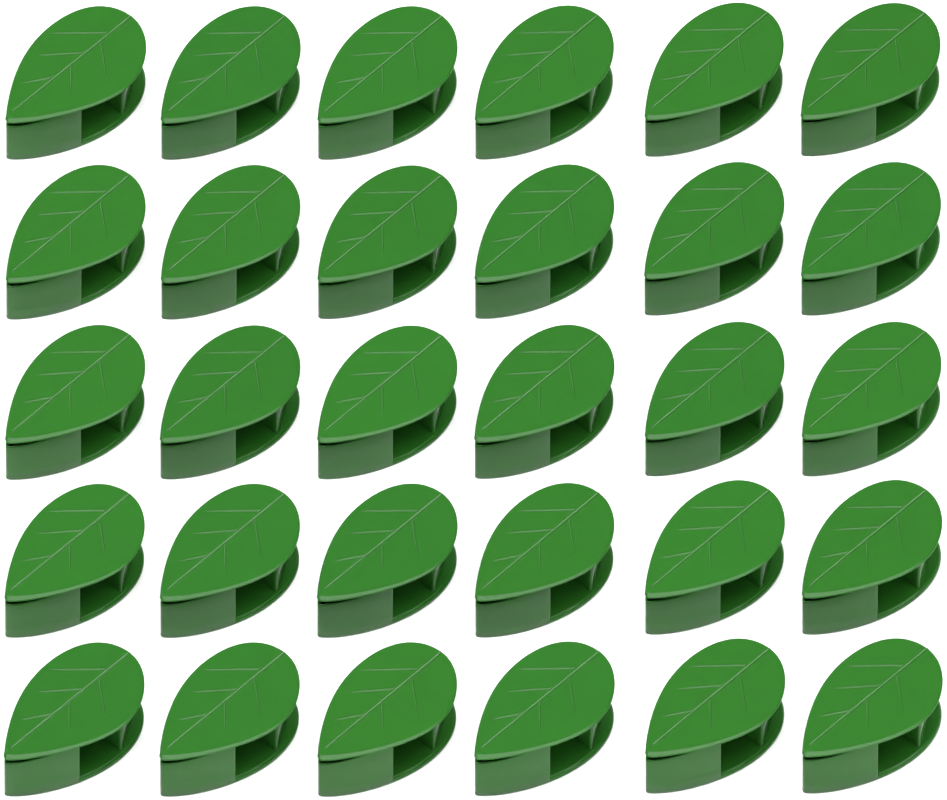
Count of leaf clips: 30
